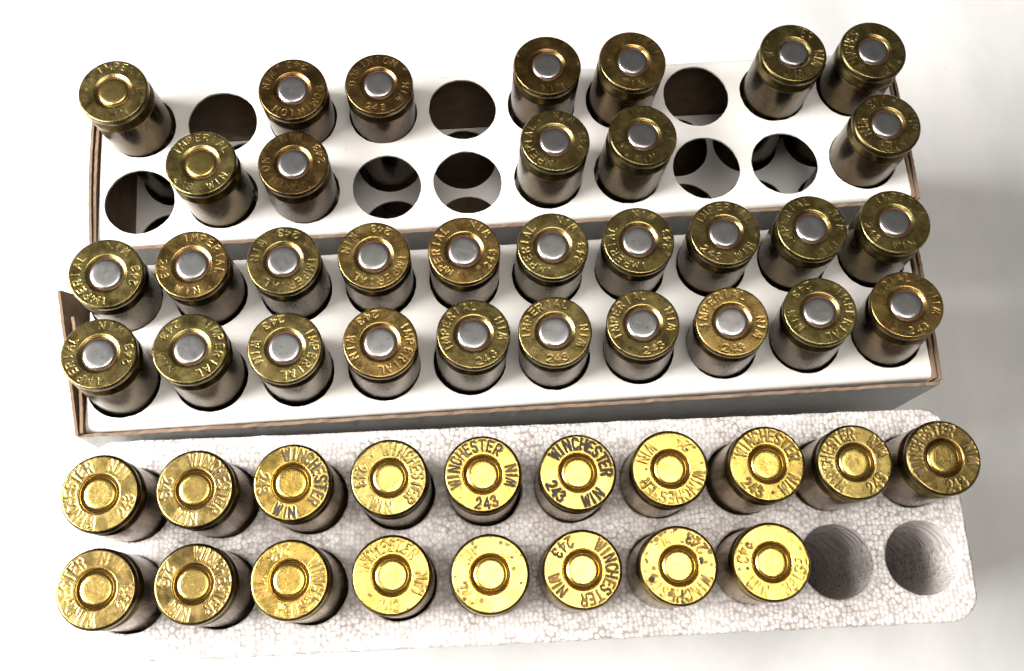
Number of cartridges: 50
